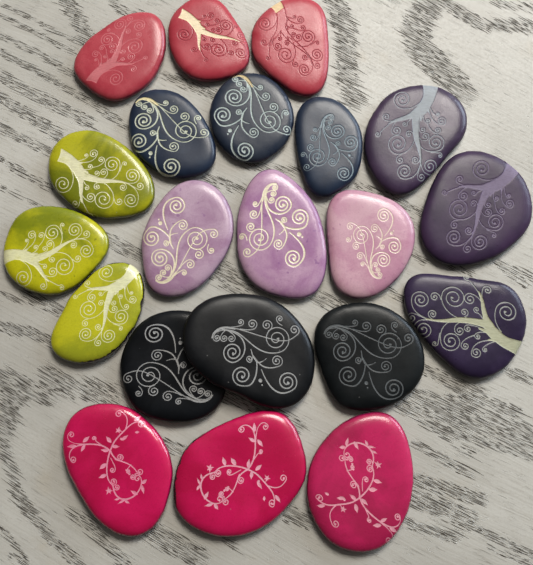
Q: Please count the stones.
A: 21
